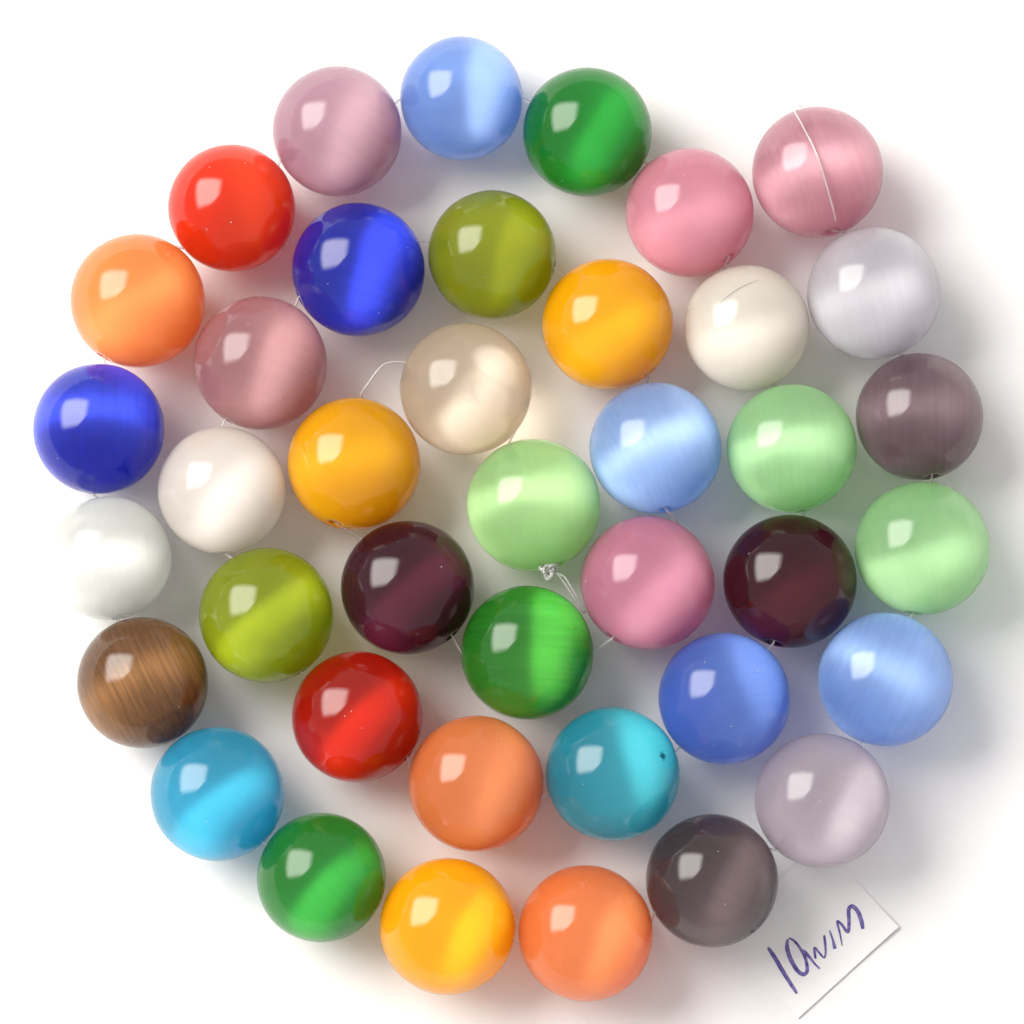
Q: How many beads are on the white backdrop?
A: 40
